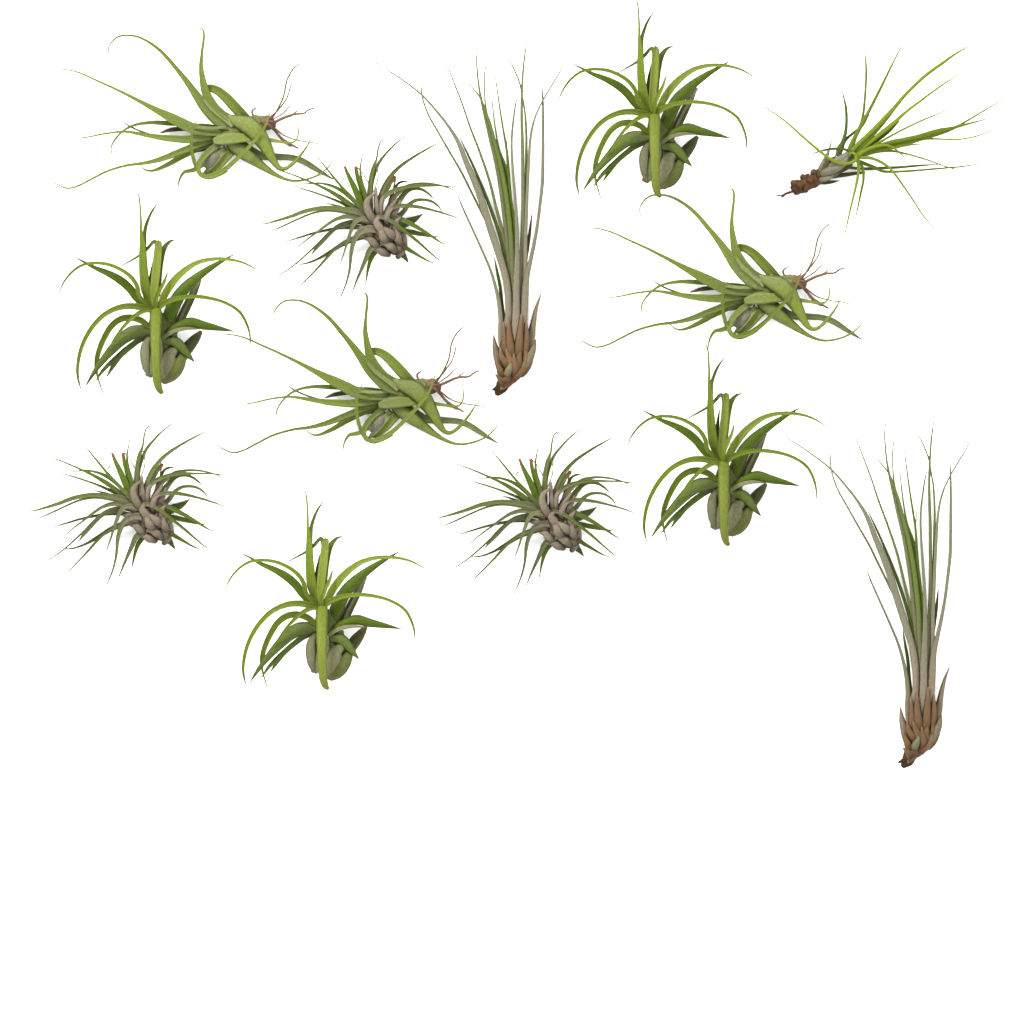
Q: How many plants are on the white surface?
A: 13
